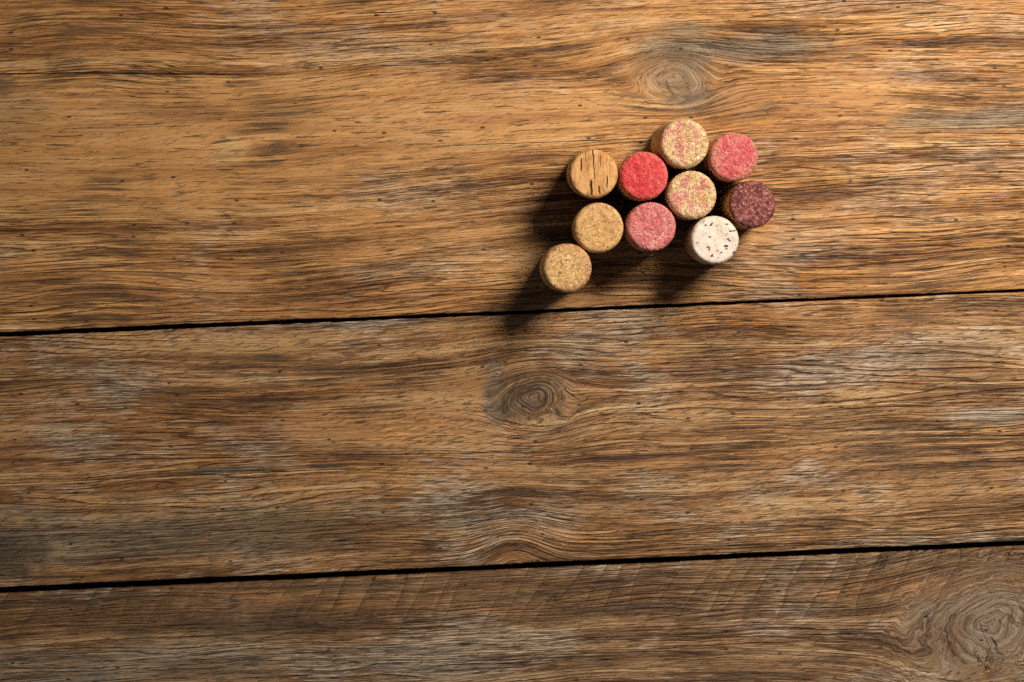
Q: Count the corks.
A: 10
